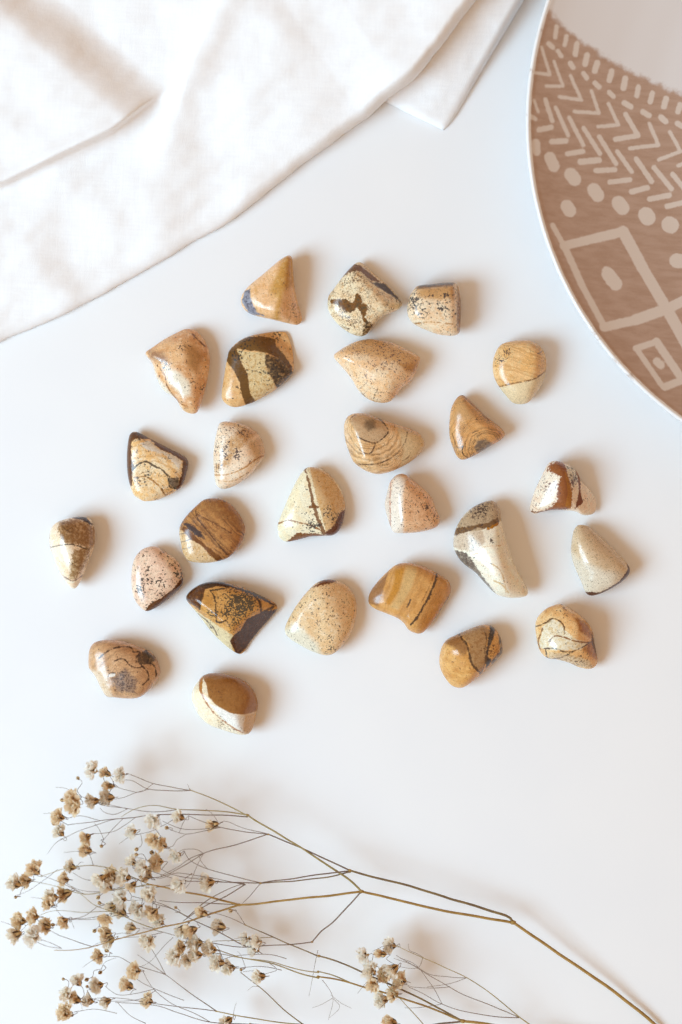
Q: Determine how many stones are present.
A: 26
